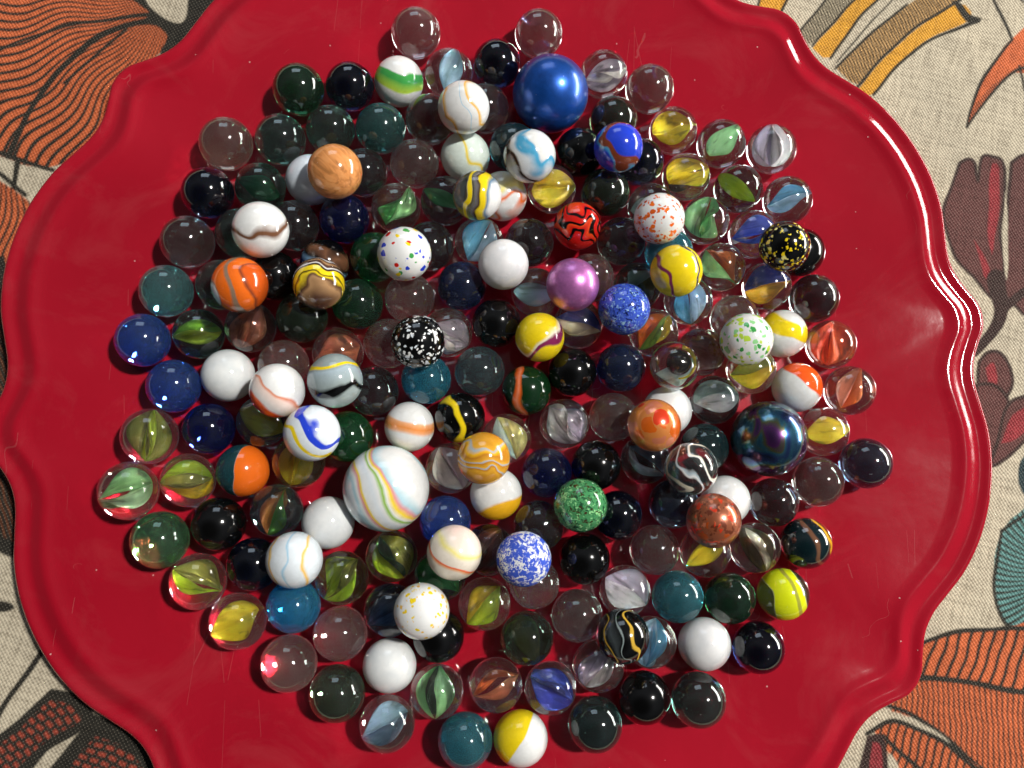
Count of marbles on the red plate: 200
